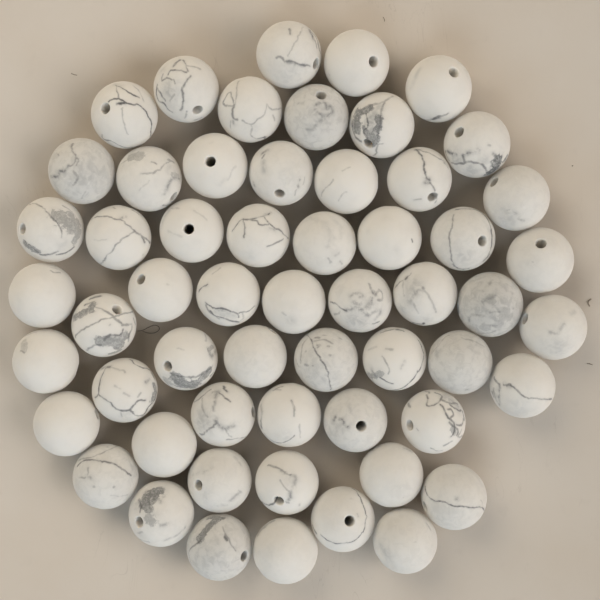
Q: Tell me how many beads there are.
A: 57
